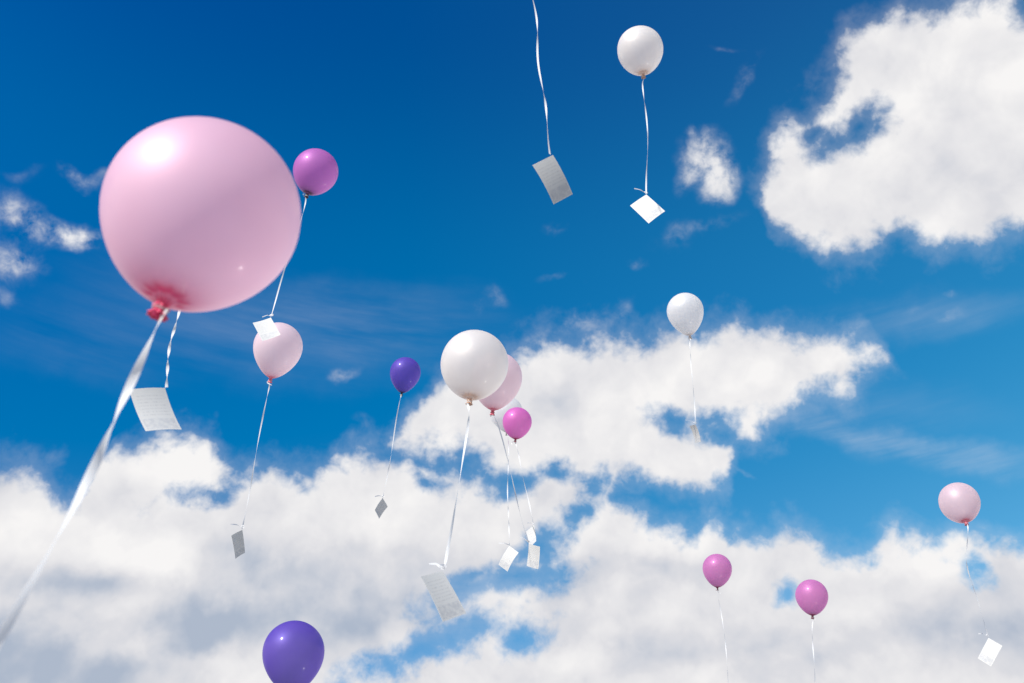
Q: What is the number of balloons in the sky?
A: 14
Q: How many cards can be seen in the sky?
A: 12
